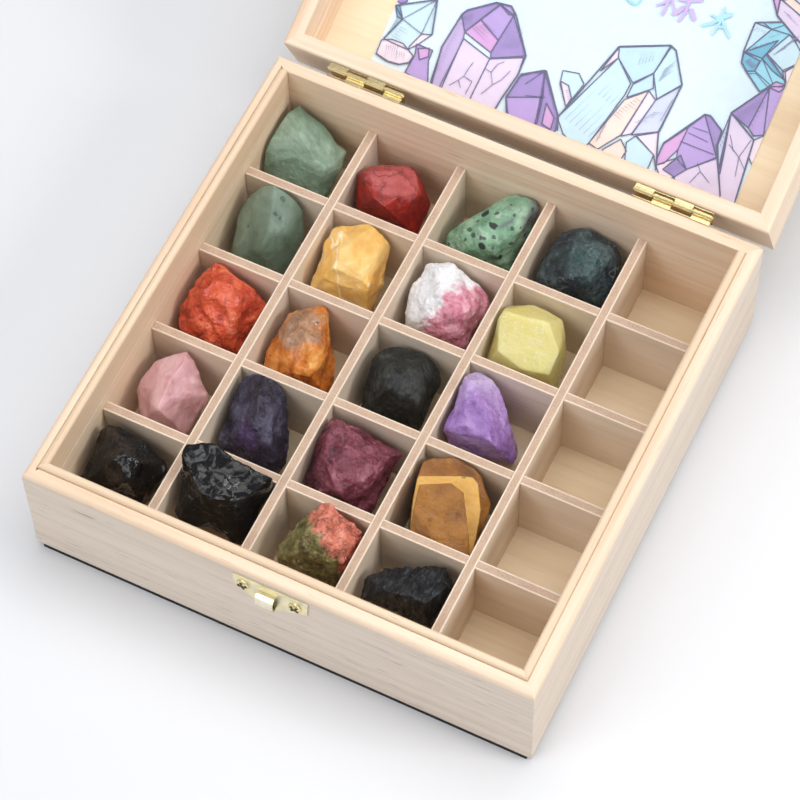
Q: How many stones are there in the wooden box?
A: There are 20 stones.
